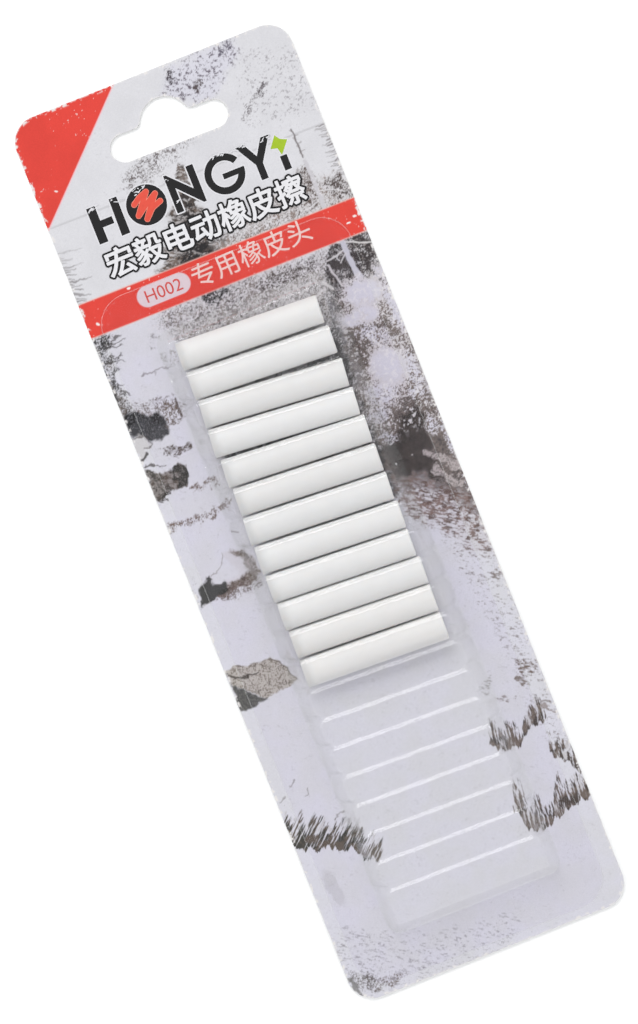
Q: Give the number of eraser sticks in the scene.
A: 12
